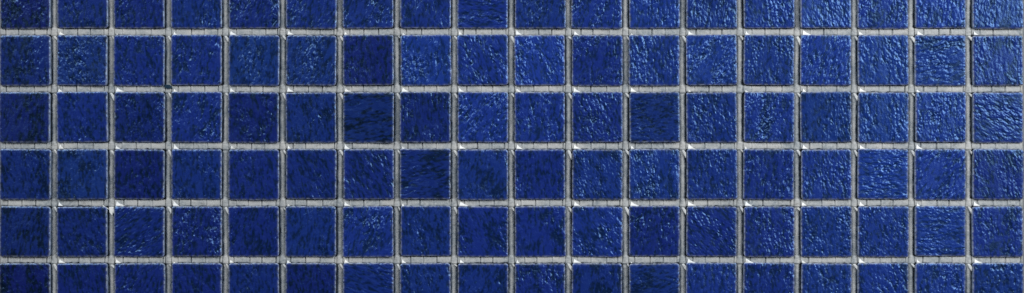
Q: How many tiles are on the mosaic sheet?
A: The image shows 108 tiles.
